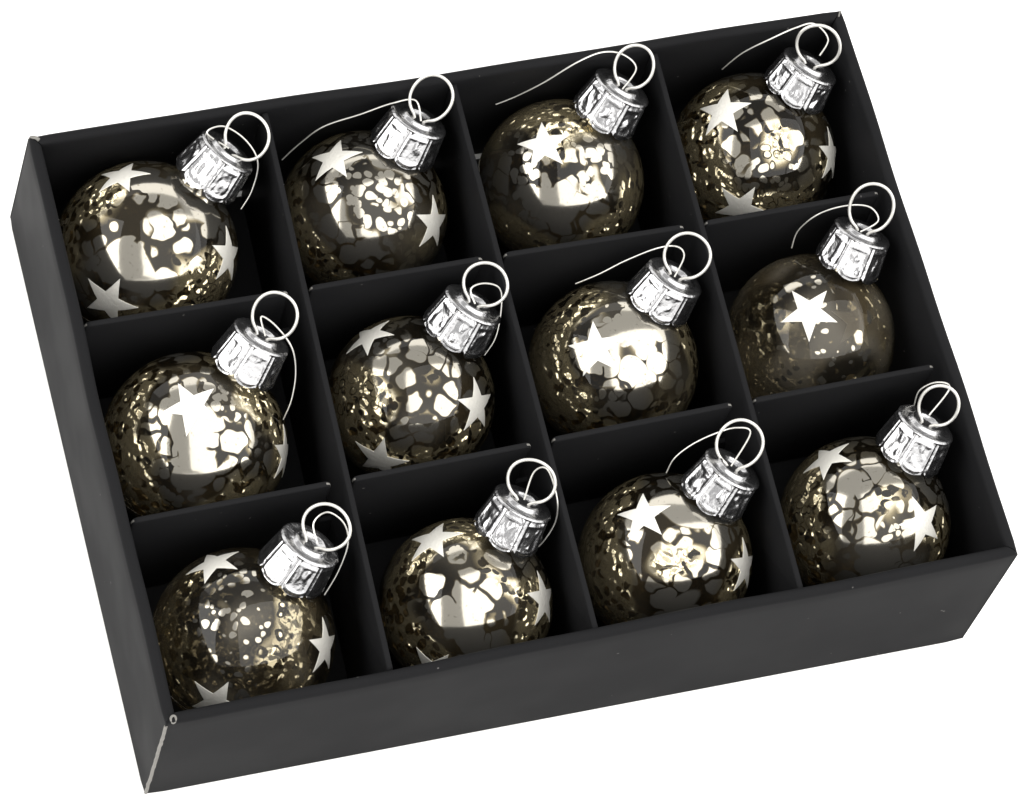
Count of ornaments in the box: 12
